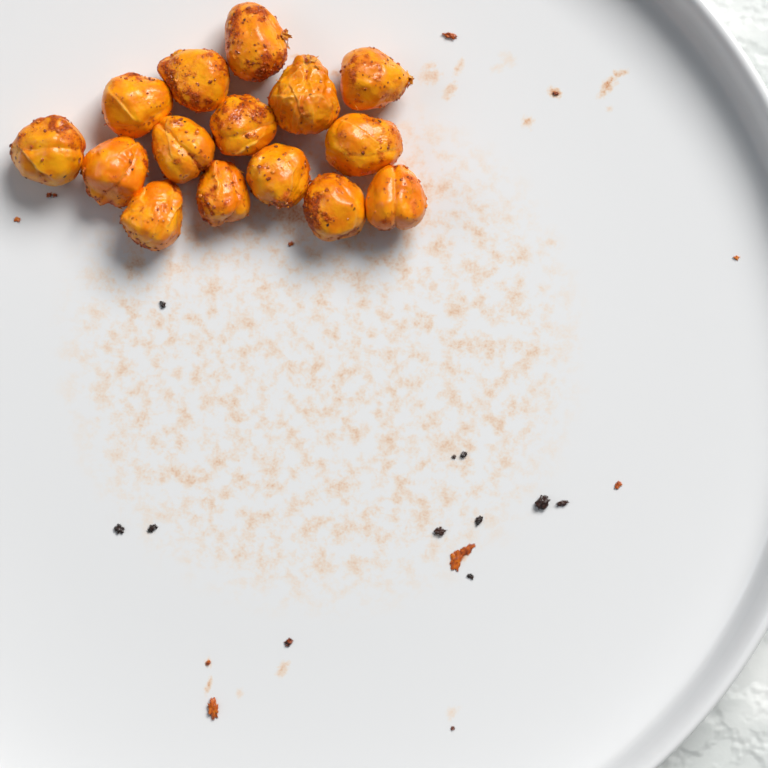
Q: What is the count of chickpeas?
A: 15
